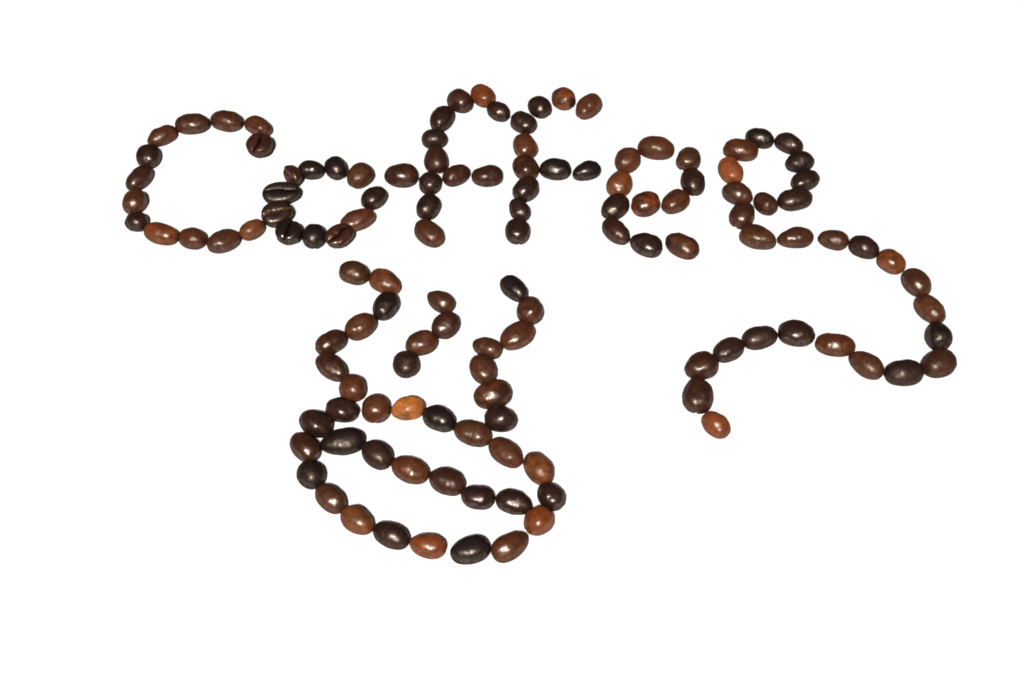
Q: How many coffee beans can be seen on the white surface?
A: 128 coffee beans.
